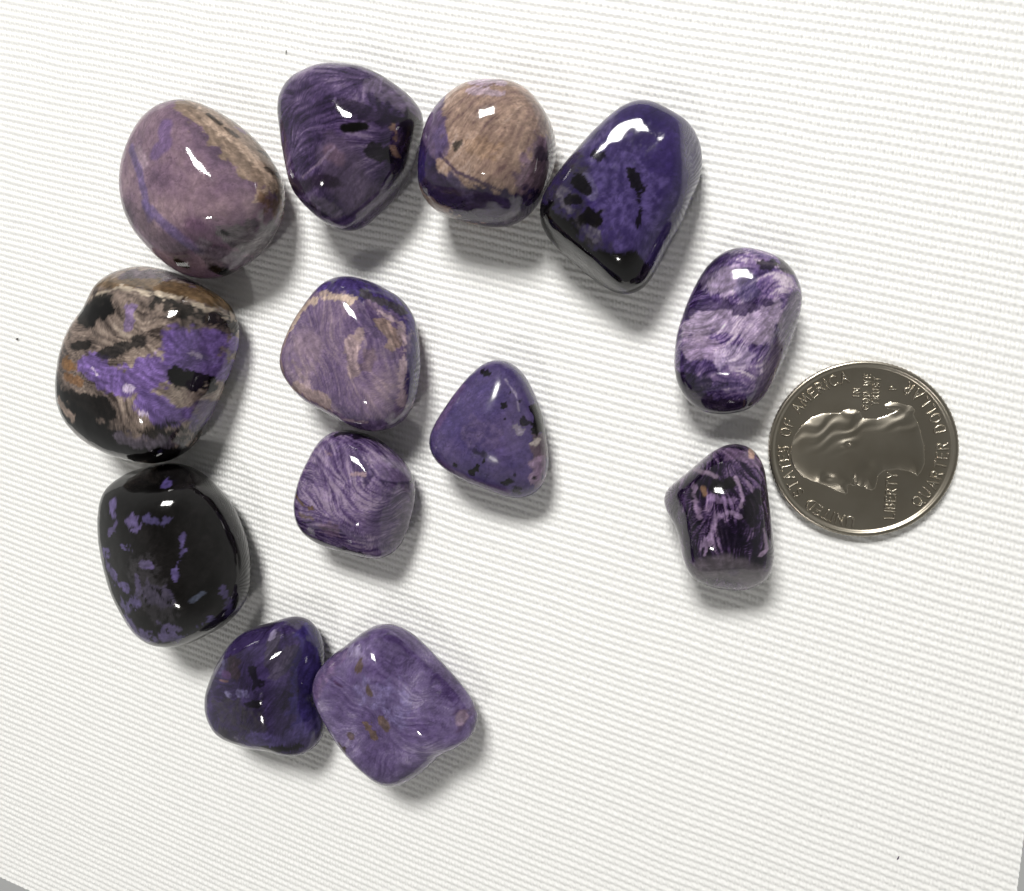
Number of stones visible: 13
